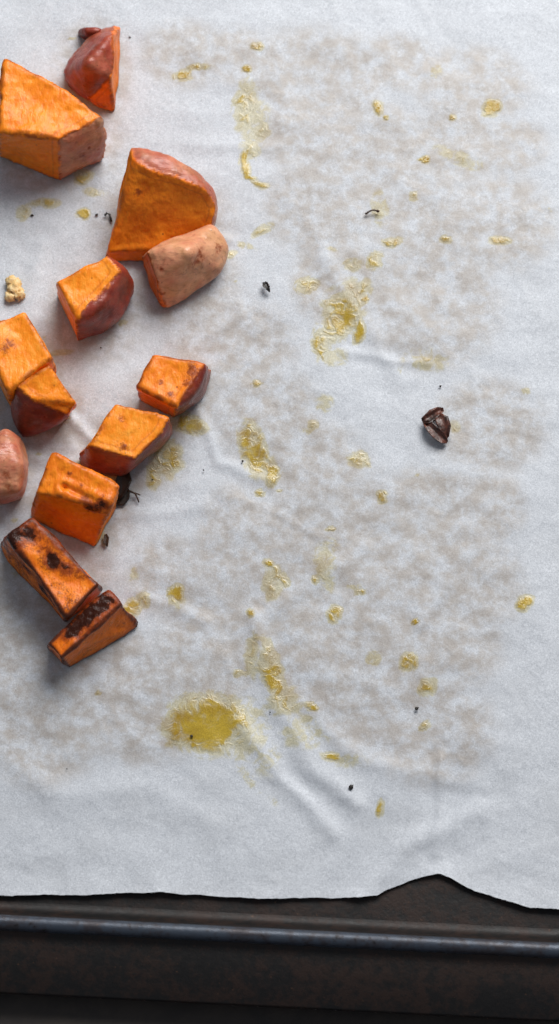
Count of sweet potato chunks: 14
